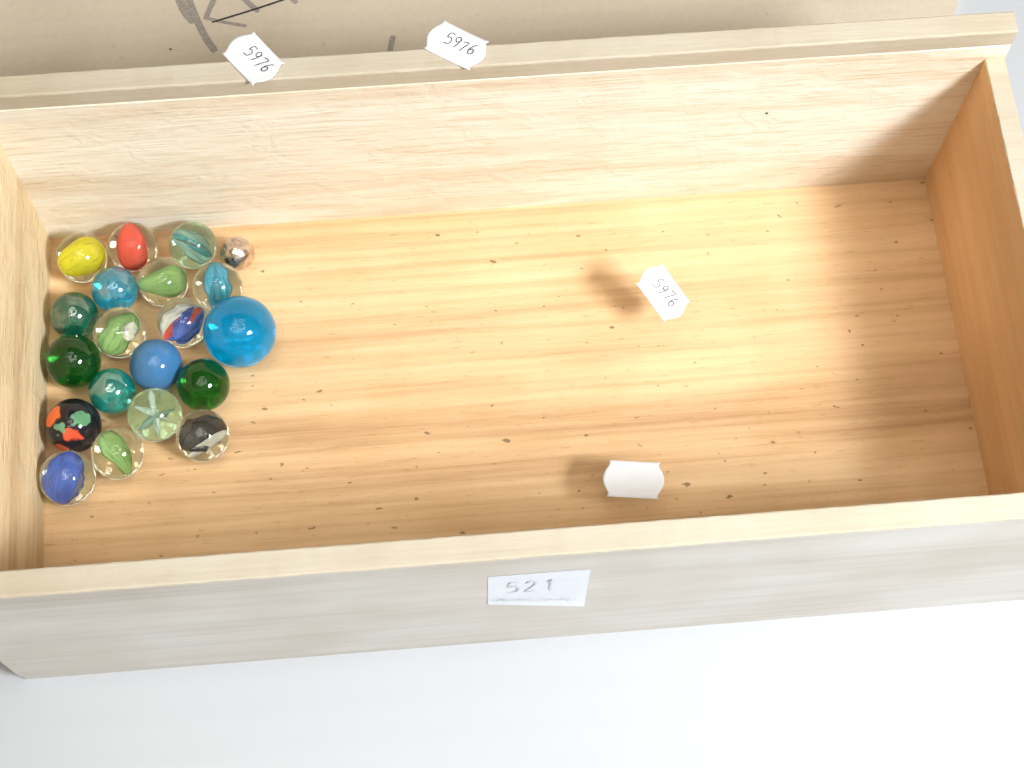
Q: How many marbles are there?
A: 20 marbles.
